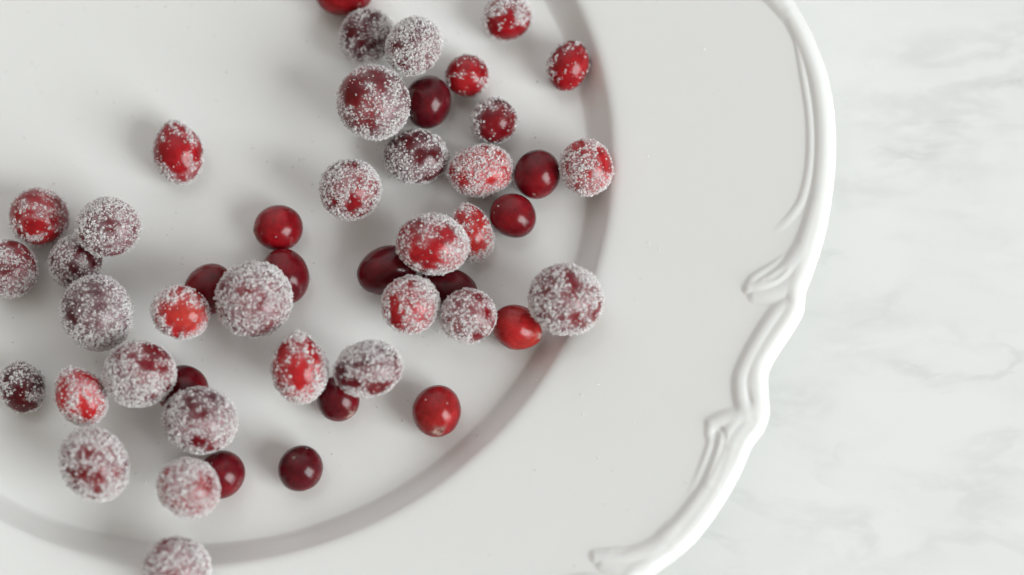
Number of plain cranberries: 15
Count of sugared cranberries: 33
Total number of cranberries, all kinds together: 48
